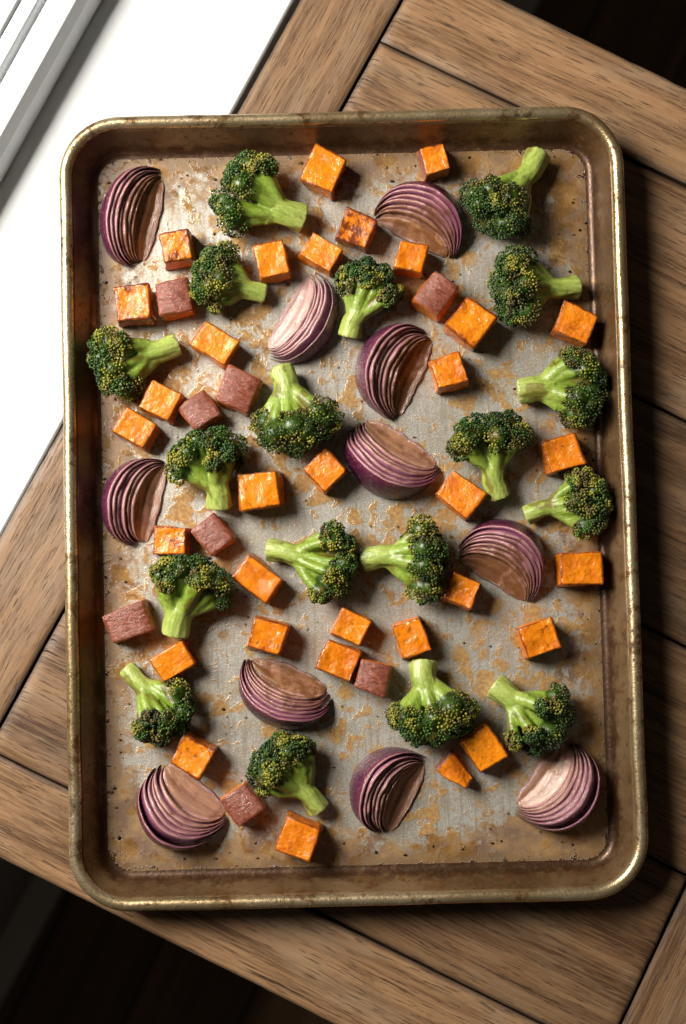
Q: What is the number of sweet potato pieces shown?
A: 40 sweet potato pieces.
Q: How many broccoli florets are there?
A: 18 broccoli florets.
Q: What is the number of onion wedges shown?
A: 11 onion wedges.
